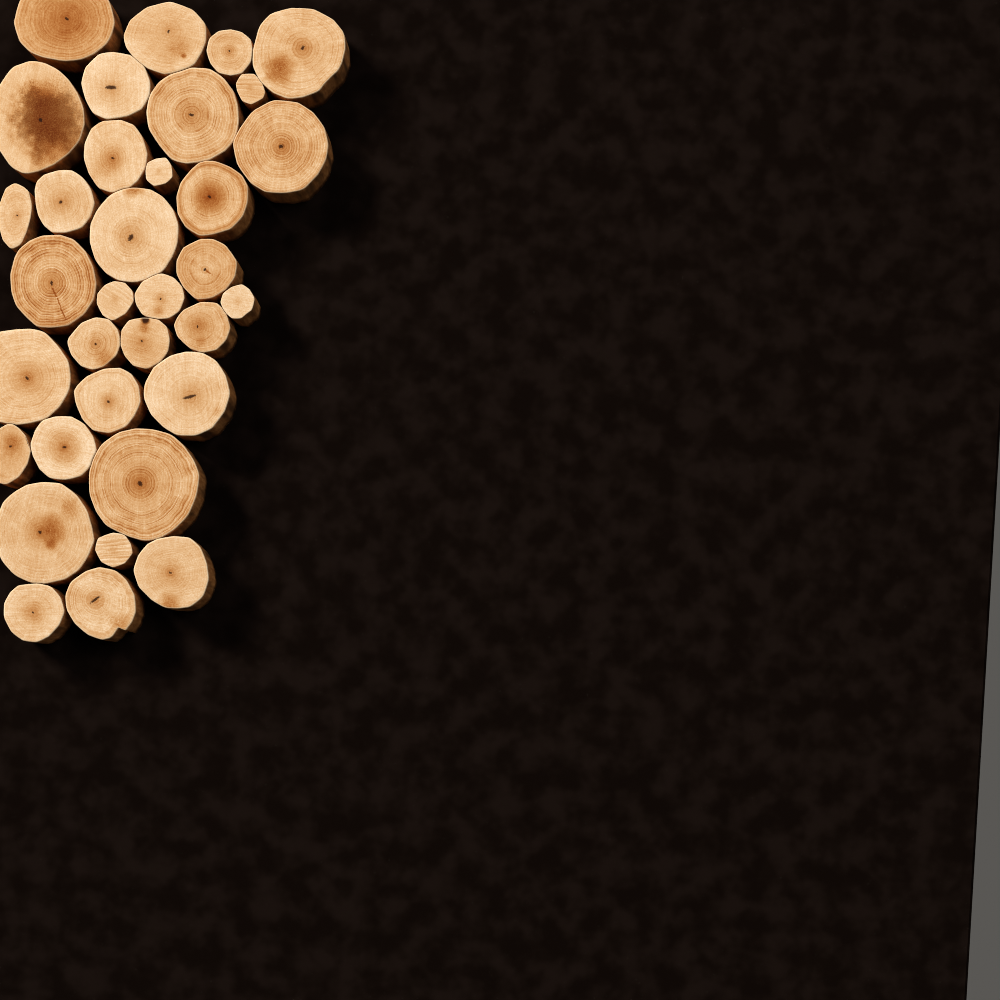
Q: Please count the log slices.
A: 34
